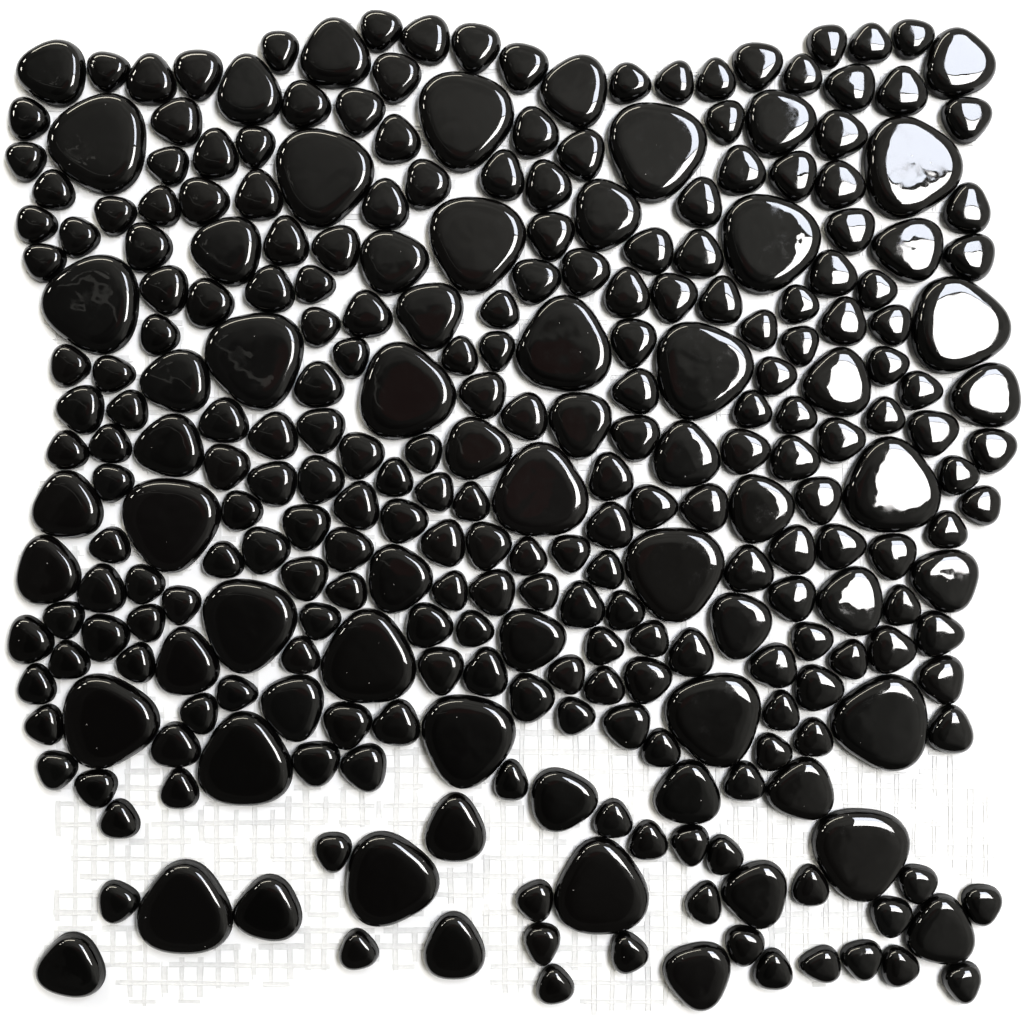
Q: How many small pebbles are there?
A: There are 108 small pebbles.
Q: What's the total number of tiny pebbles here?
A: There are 115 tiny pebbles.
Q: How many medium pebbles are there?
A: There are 38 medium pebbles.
